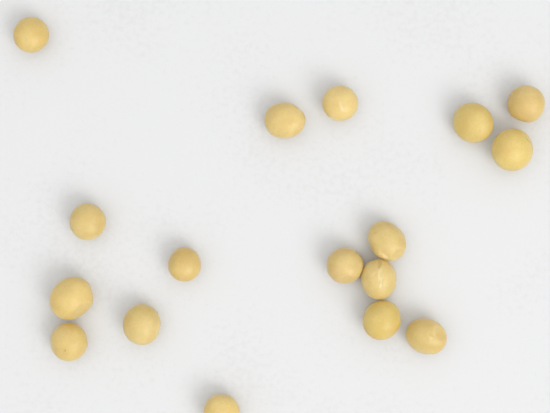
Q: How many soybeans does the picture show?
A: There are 17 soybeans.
